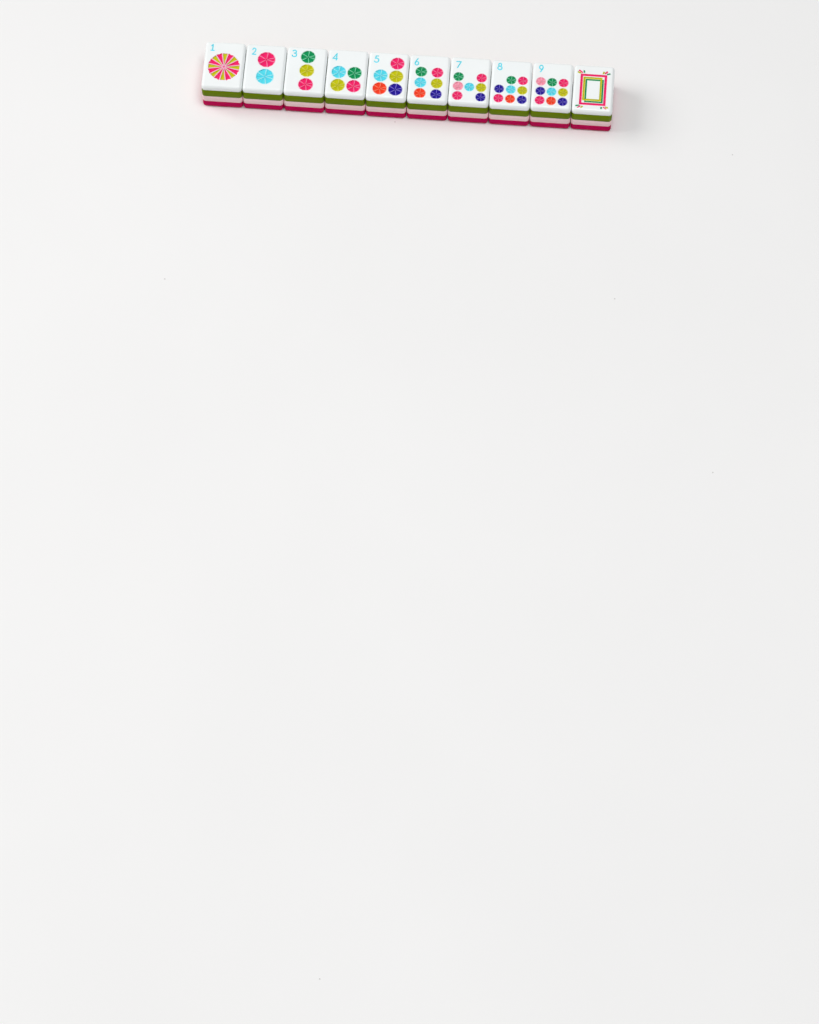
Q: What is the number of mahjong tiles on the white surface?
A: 10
